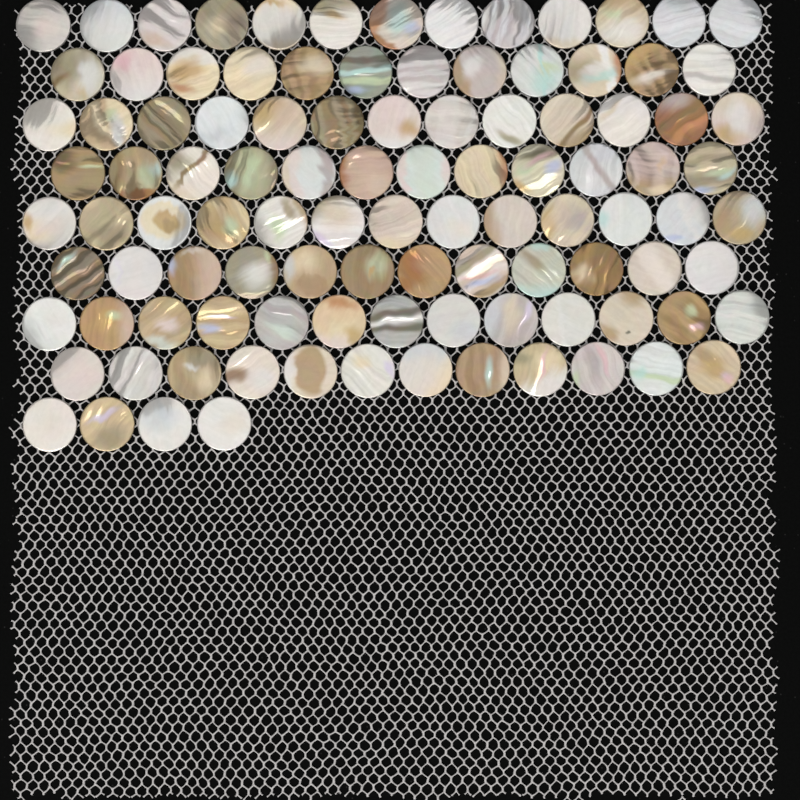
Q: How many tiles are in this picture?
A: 104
